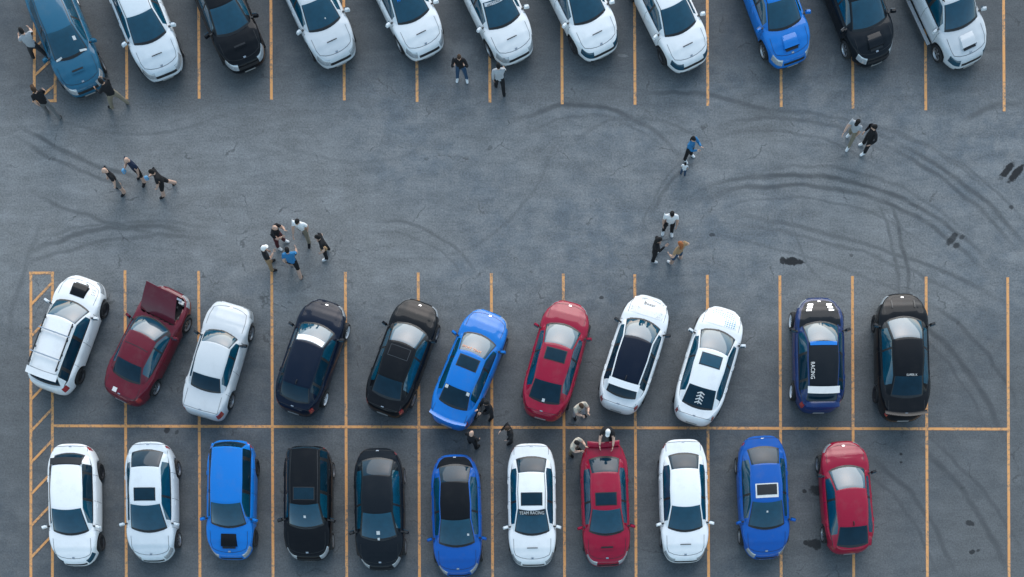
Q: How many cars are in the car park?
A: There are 33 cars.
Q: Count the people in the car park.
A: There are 26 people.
